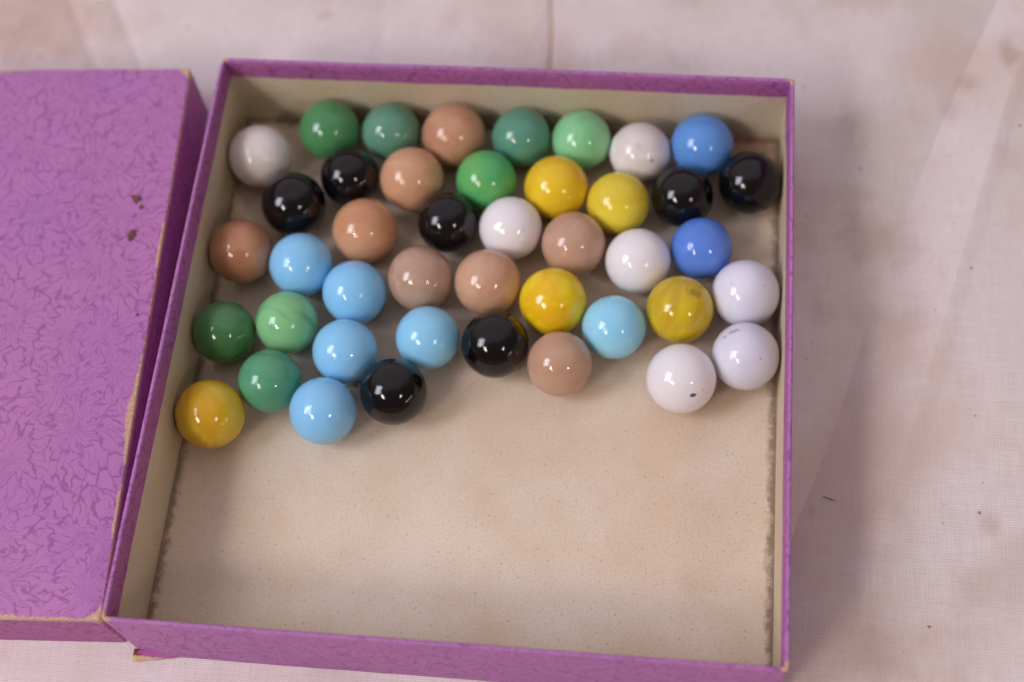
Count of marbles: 43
